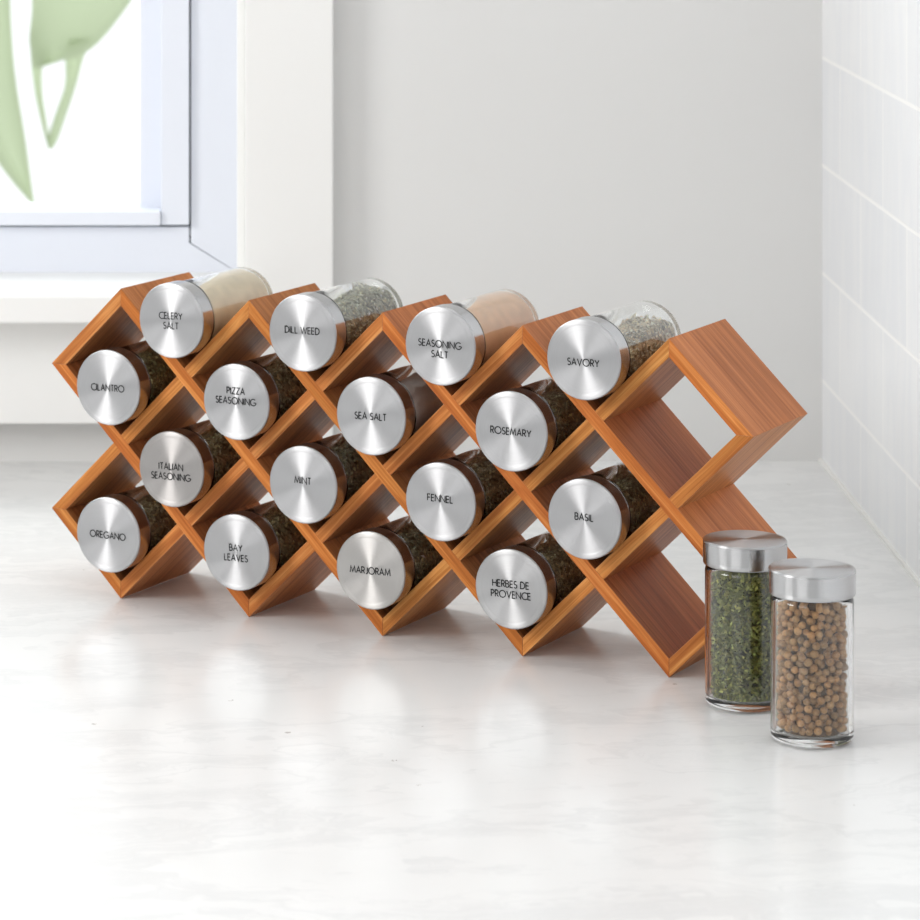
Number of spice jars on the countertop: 18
